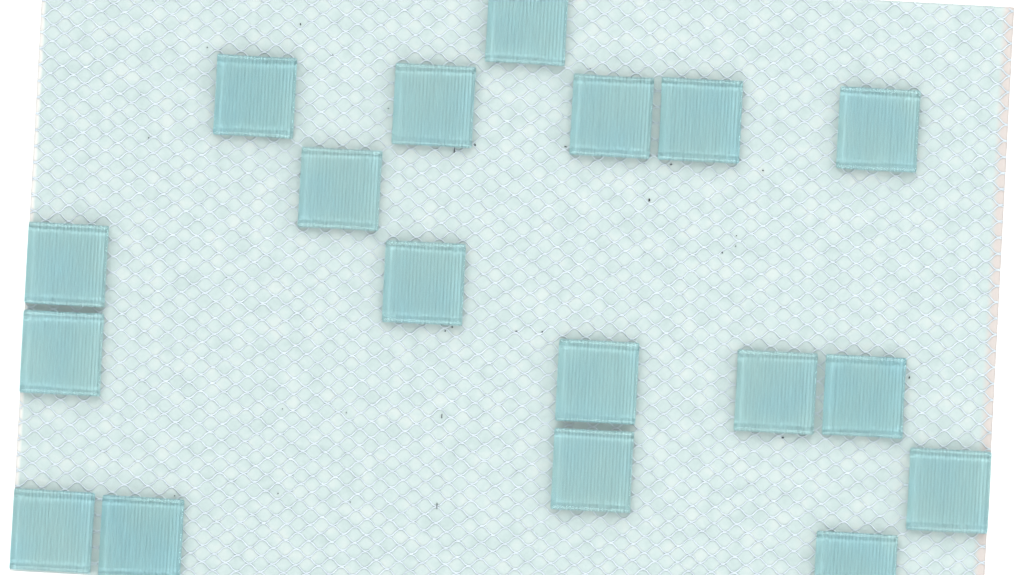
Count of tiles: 18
